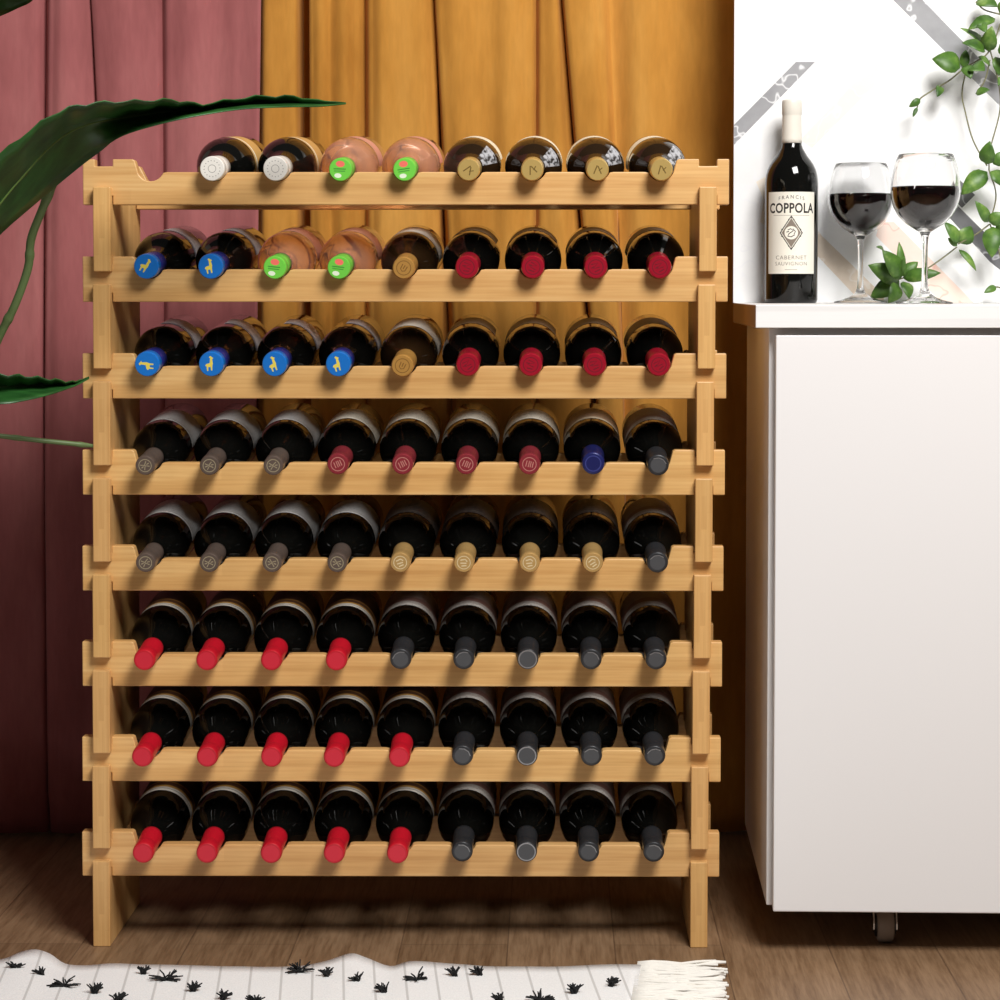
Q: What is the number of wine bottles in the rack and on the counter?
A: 72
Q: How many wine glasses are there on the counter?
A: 2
